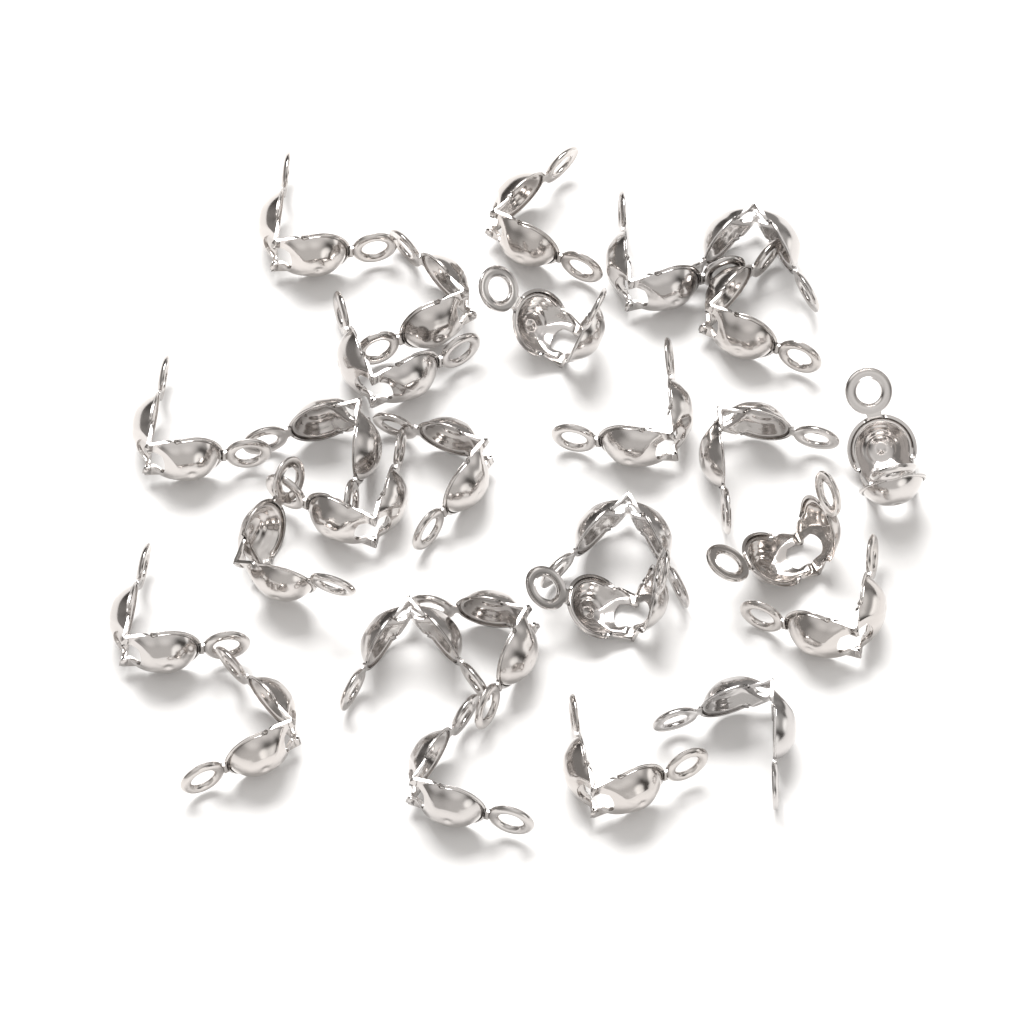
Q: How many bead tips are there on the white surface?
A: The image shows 27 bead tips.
